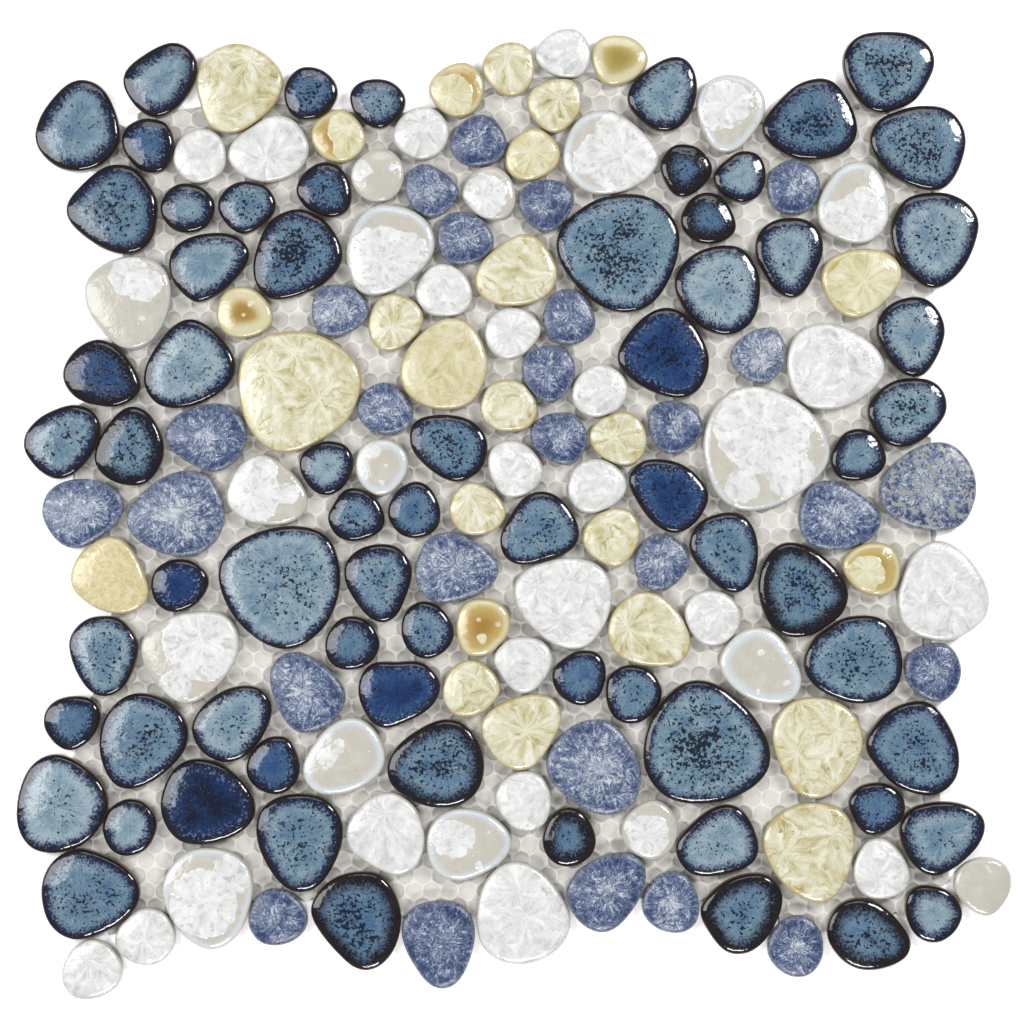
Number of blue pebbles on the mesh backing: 95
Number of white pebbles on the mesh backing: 37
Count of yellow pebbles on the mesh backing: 25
